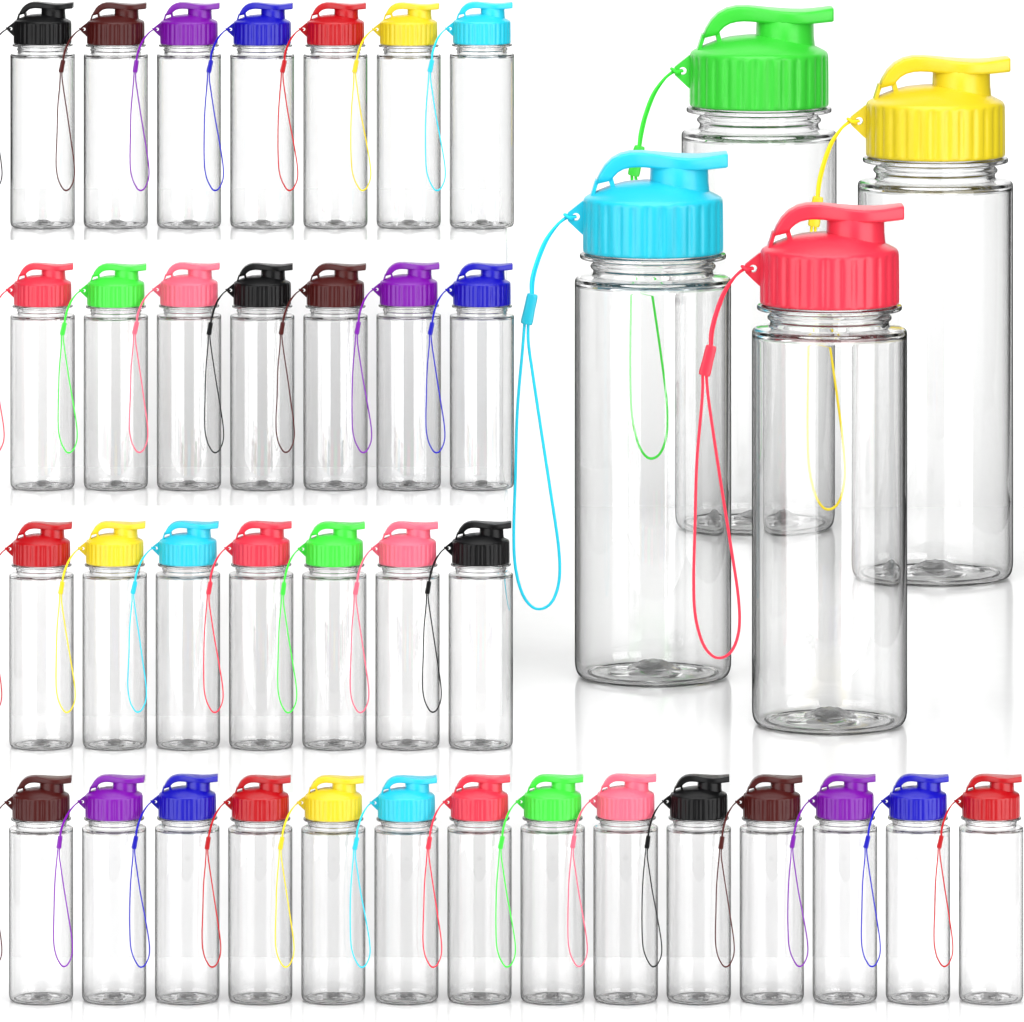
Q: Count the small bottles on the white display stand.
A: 35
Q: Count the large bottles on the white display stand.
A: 4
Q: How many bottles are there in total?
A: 39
